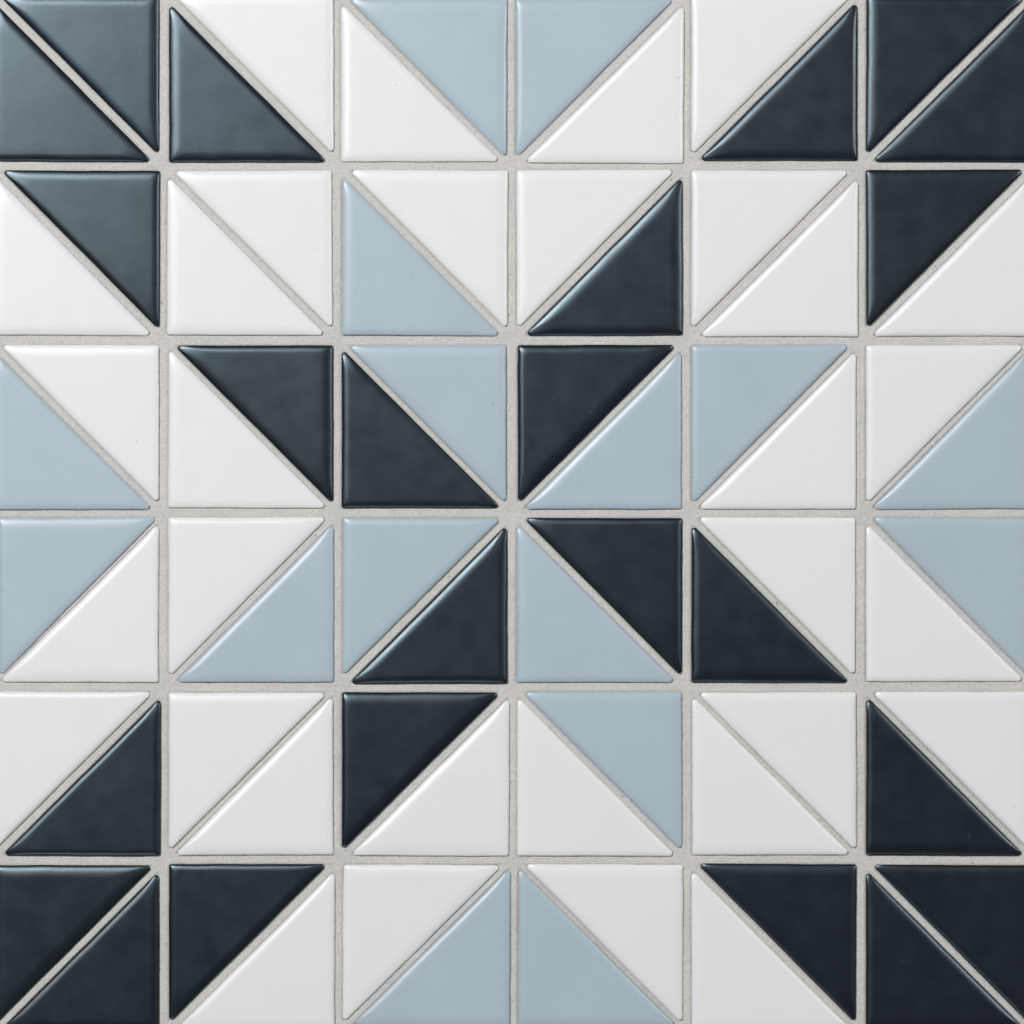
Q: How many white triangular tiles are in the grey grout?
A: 32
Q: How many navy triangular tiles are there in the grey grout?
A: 24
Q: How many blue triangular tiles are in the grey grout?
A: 16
